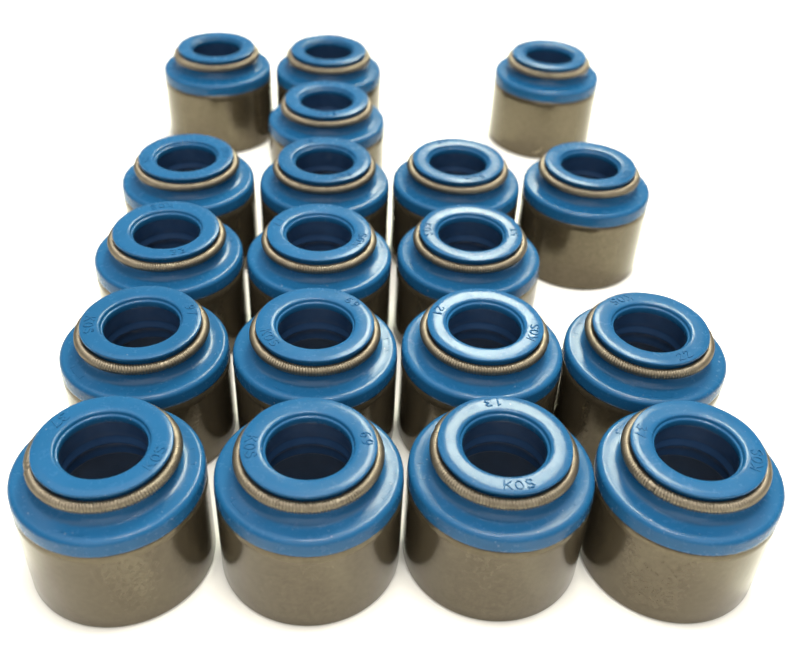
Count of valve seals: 19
